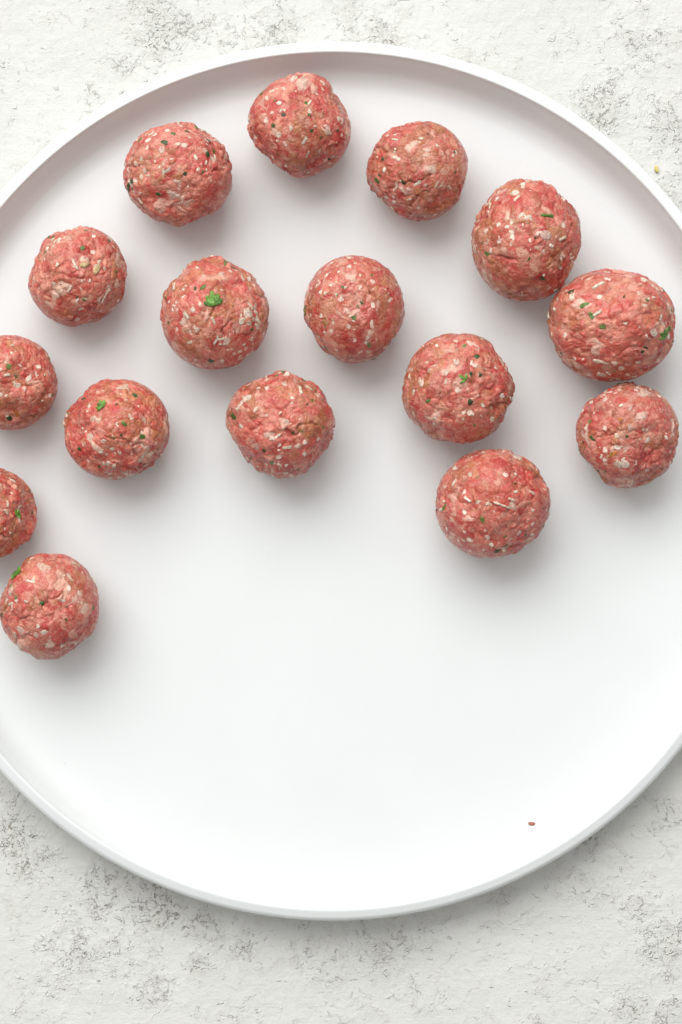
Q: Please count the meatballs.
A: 16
